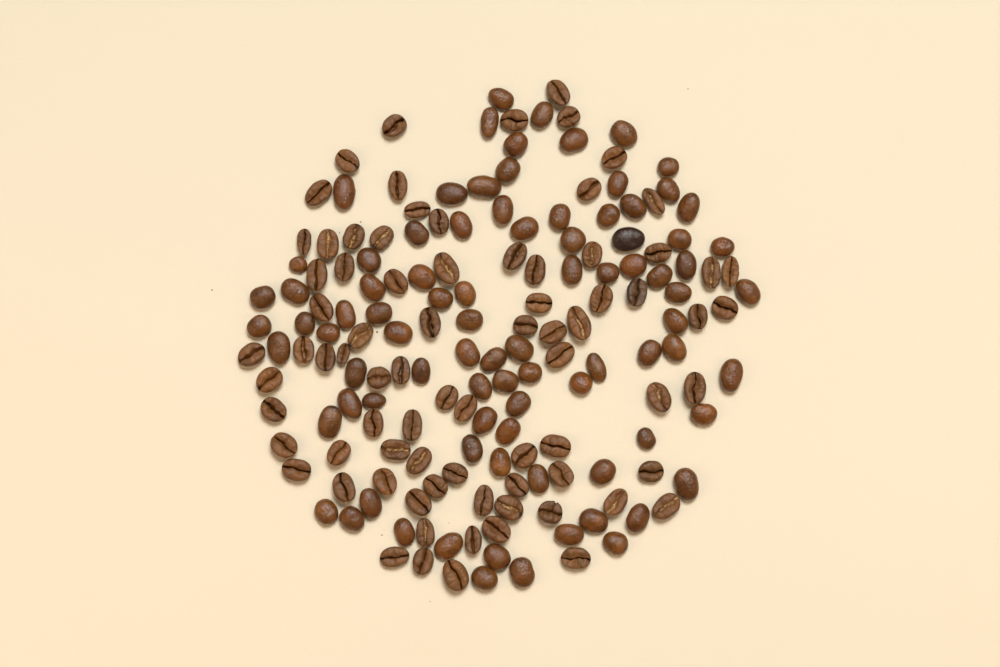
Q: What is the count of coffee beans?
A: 166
